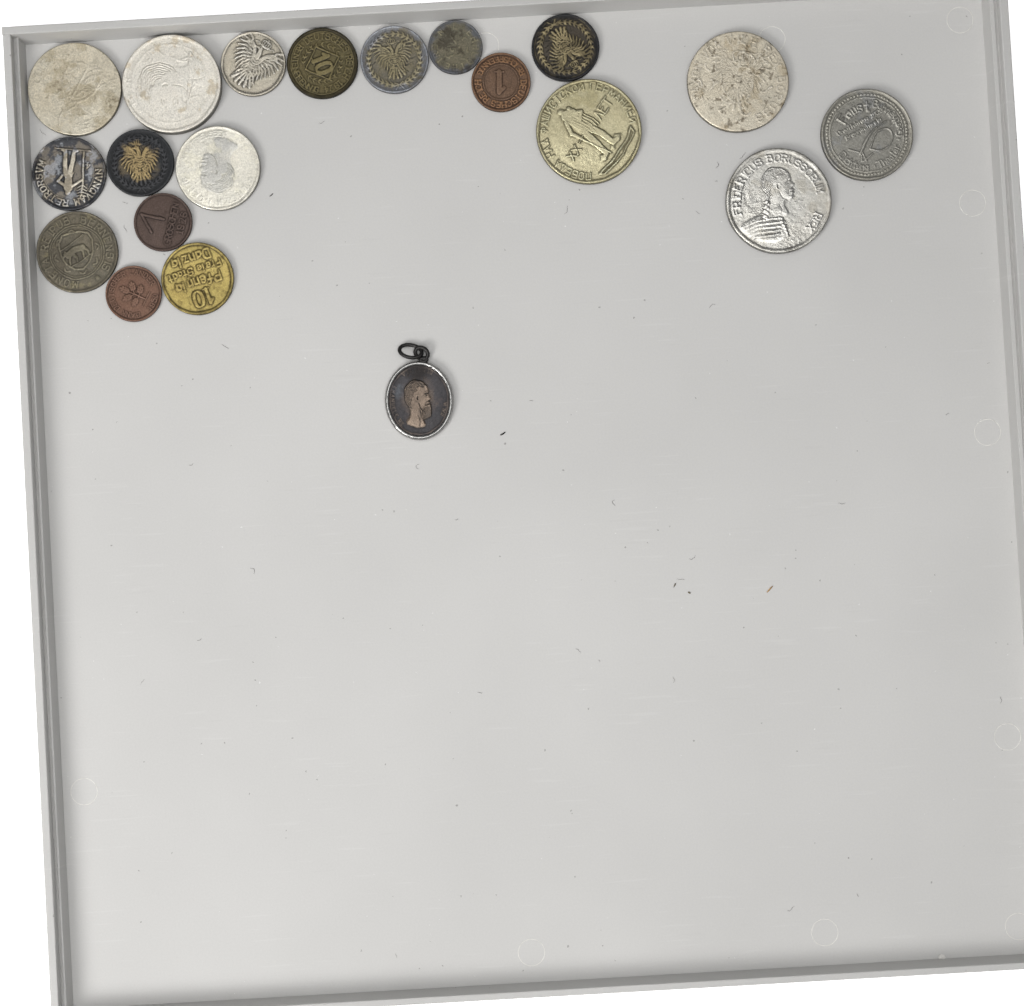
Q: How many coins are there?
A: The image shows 19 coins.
